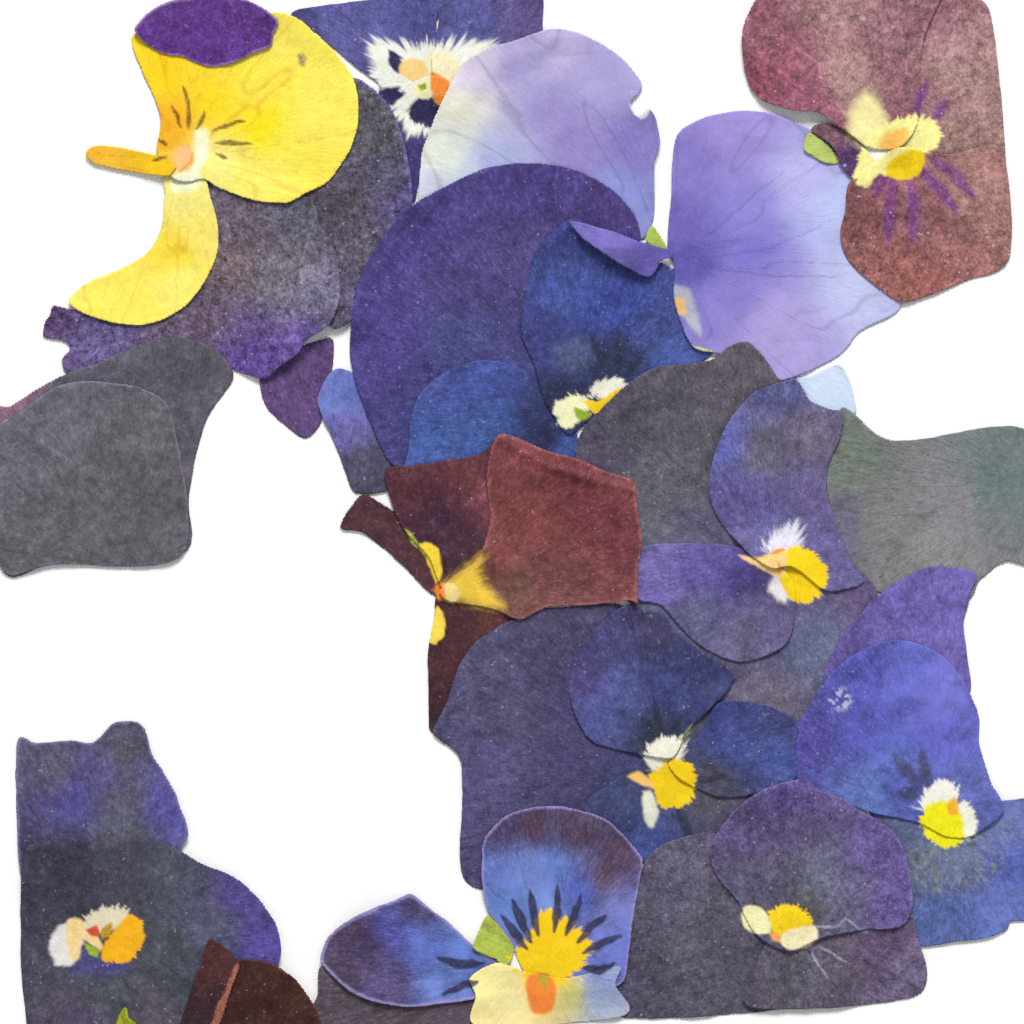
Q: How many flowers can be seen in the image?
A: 18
